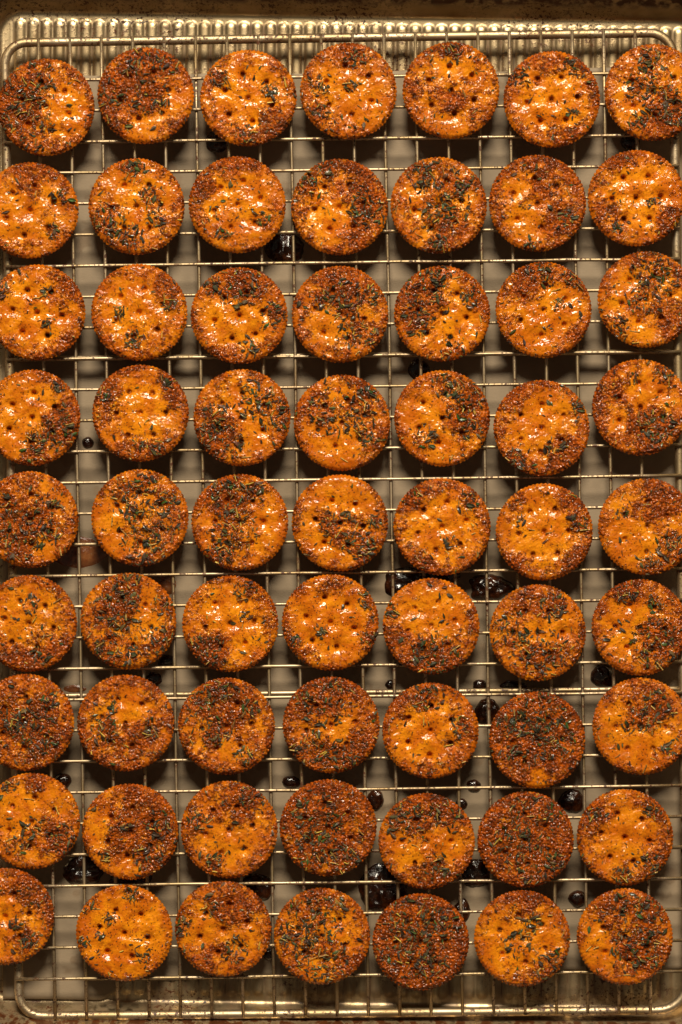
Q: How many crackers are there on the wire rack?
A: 63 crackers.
